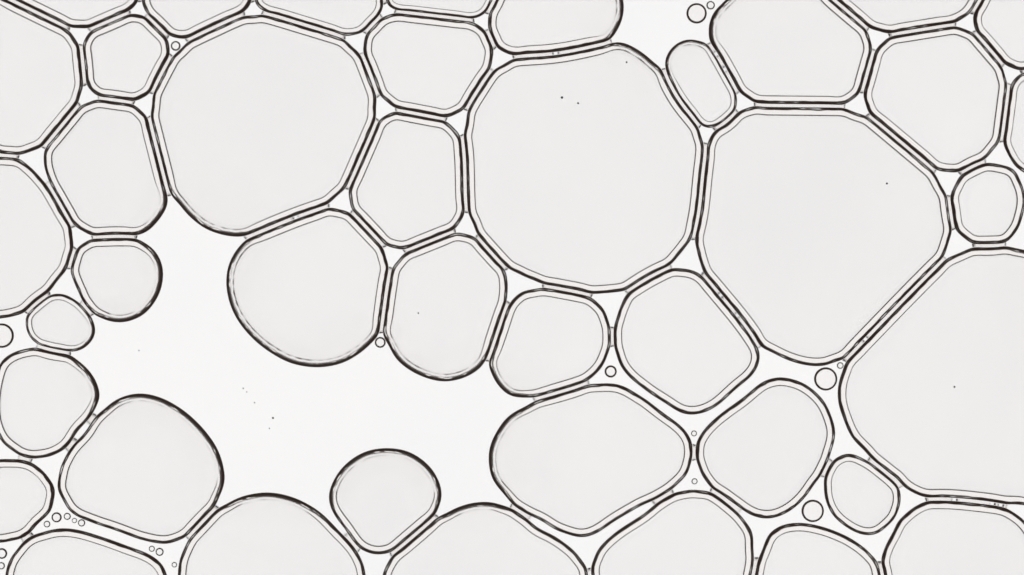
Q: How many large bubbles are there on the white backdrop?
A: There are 41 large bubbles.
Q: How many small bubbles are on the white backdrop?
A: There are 21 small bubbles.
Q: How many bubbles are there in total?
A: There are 62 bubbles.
